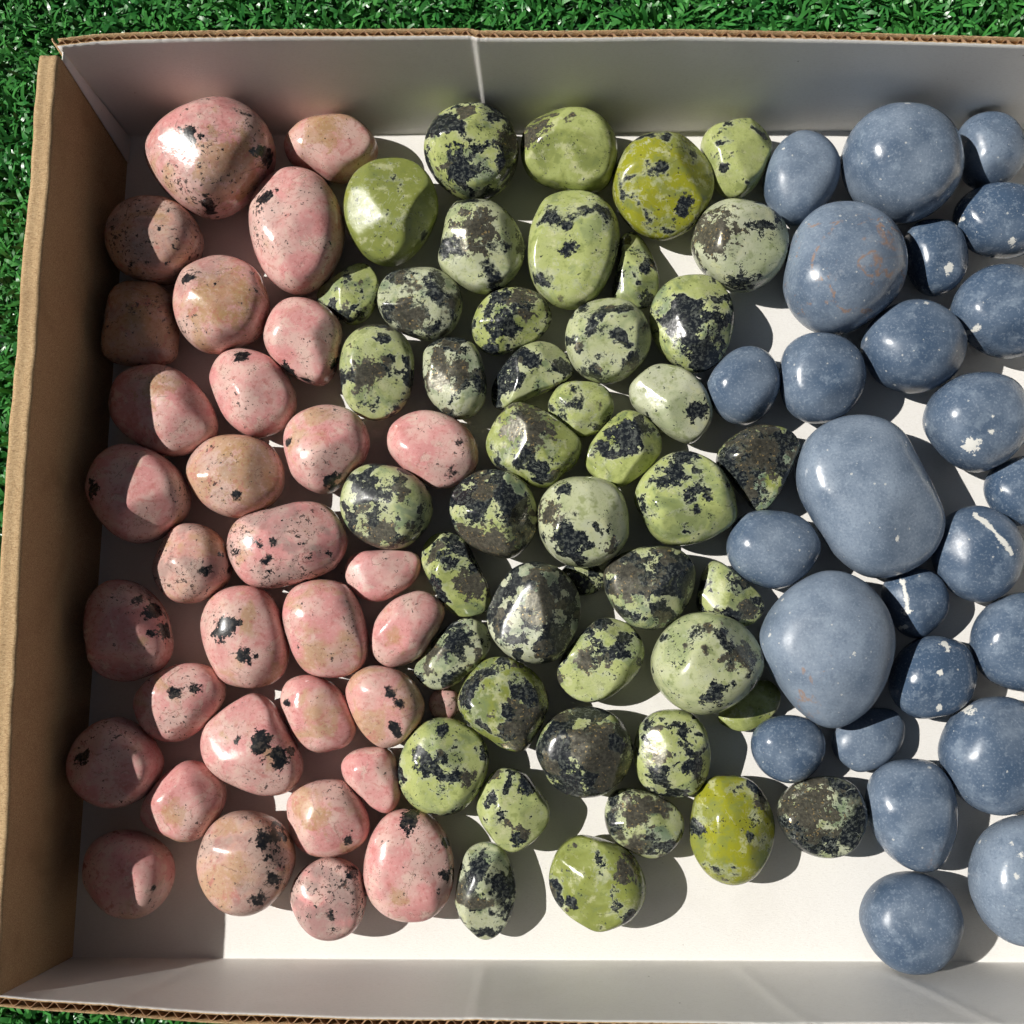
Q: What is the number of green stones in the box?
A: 45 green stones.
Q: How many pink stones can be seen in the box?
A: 33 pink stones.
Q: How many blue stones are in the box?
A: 25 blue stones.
